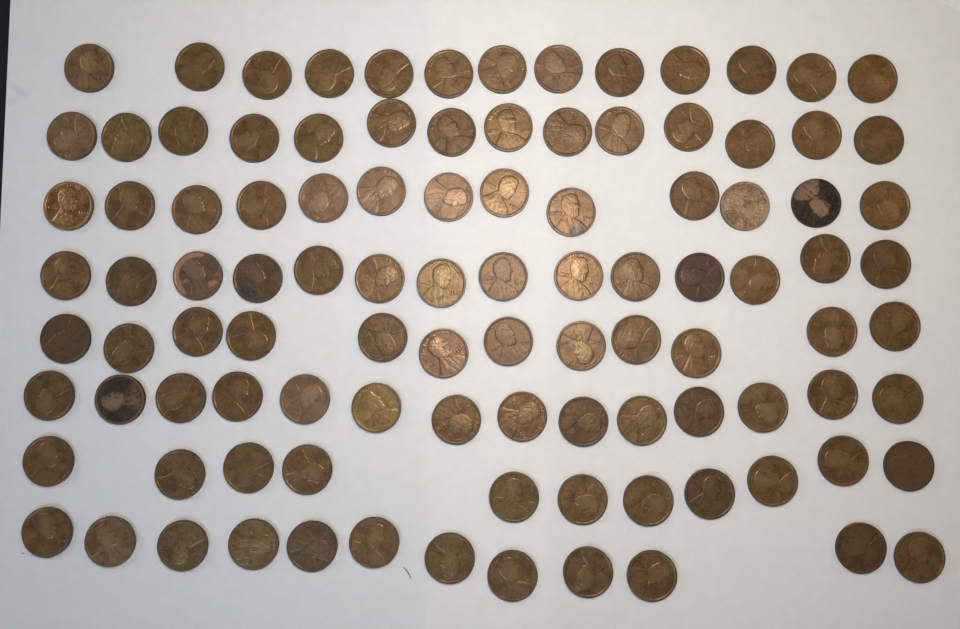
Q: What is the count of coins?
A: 103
